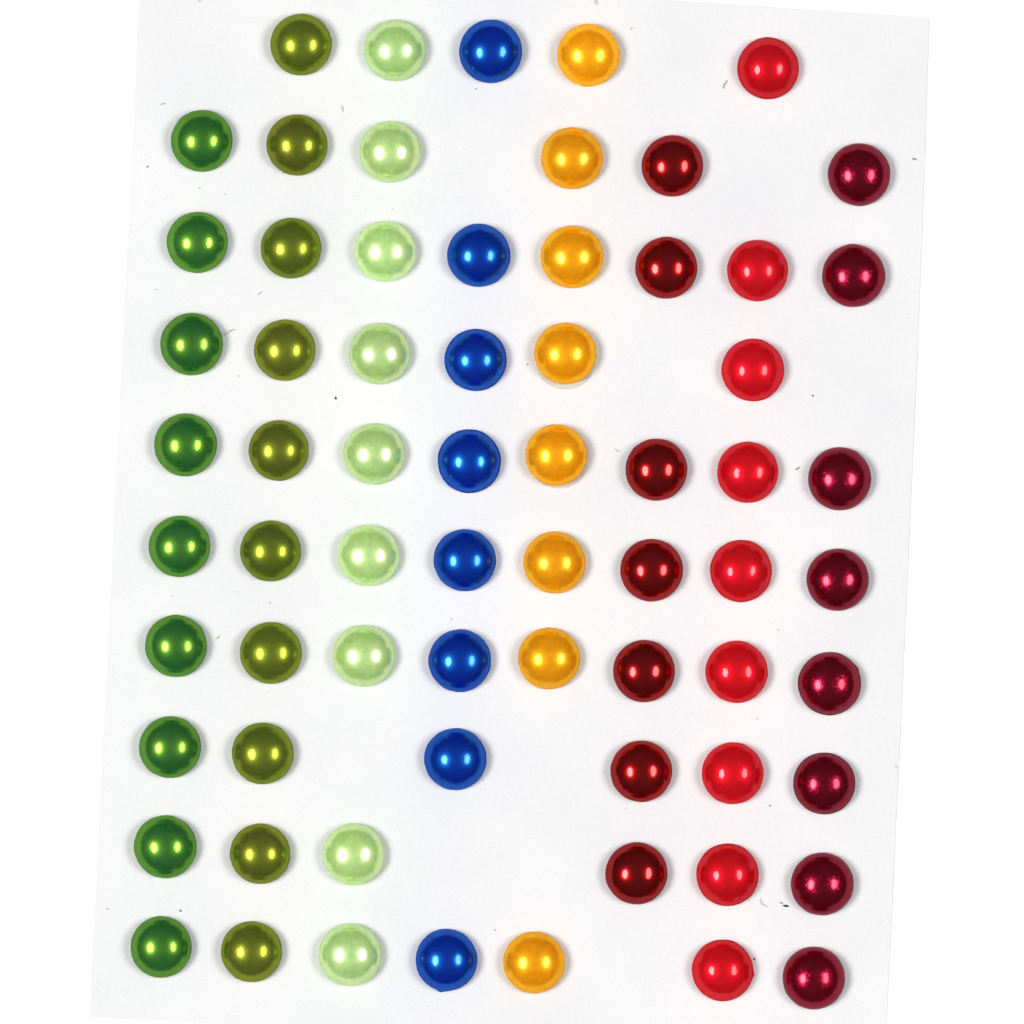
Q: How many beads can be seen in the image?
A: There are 68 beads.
